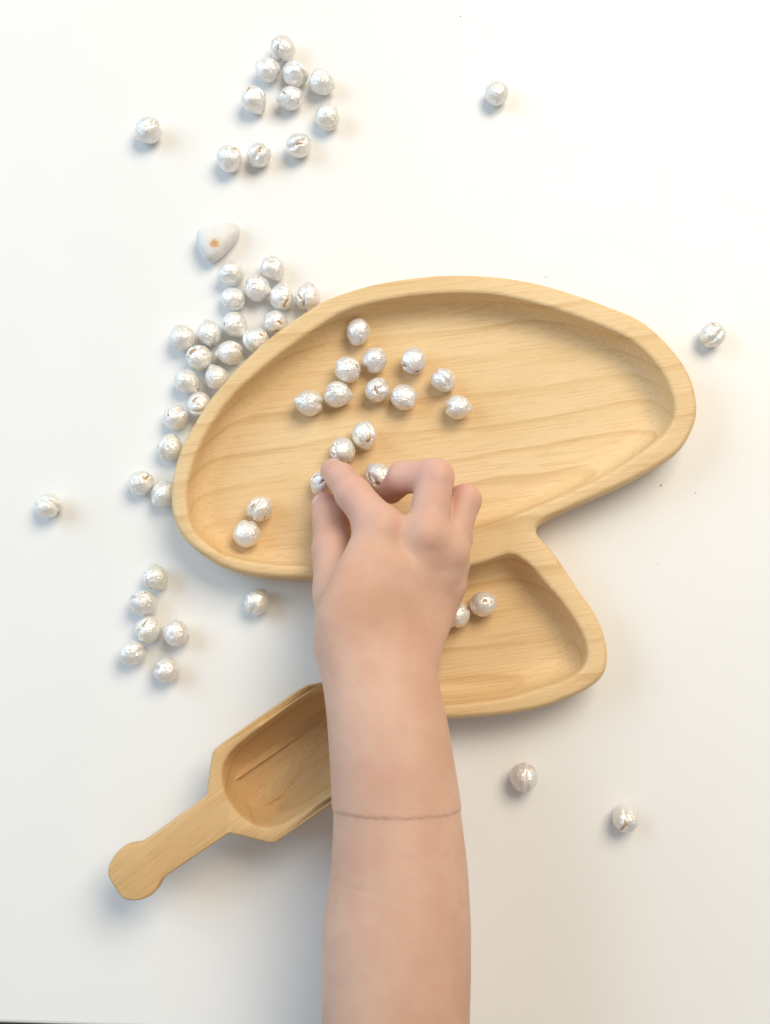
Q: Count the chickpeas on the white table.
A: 61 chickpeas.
